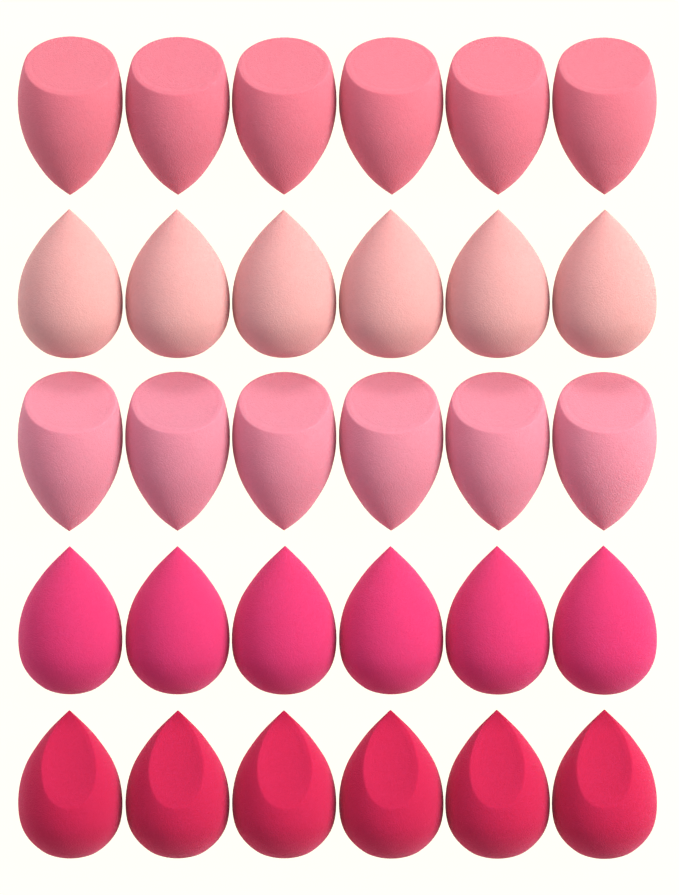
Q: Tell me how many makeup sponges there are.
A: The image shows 30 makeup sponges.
